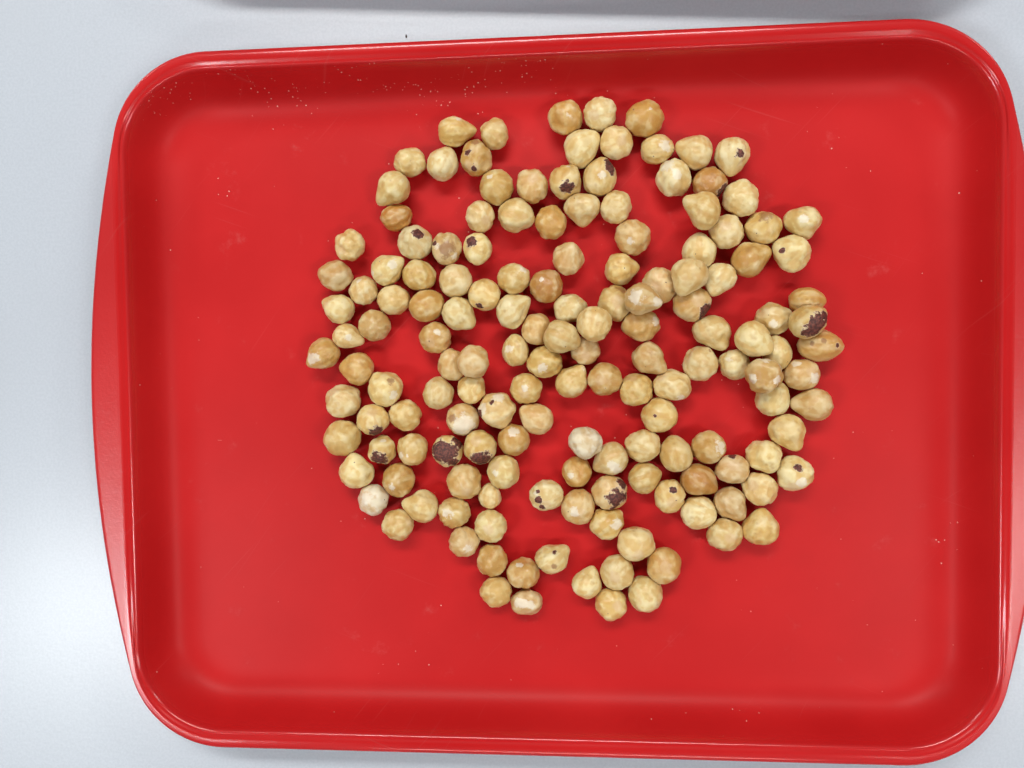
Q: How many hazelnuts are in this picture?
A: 154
